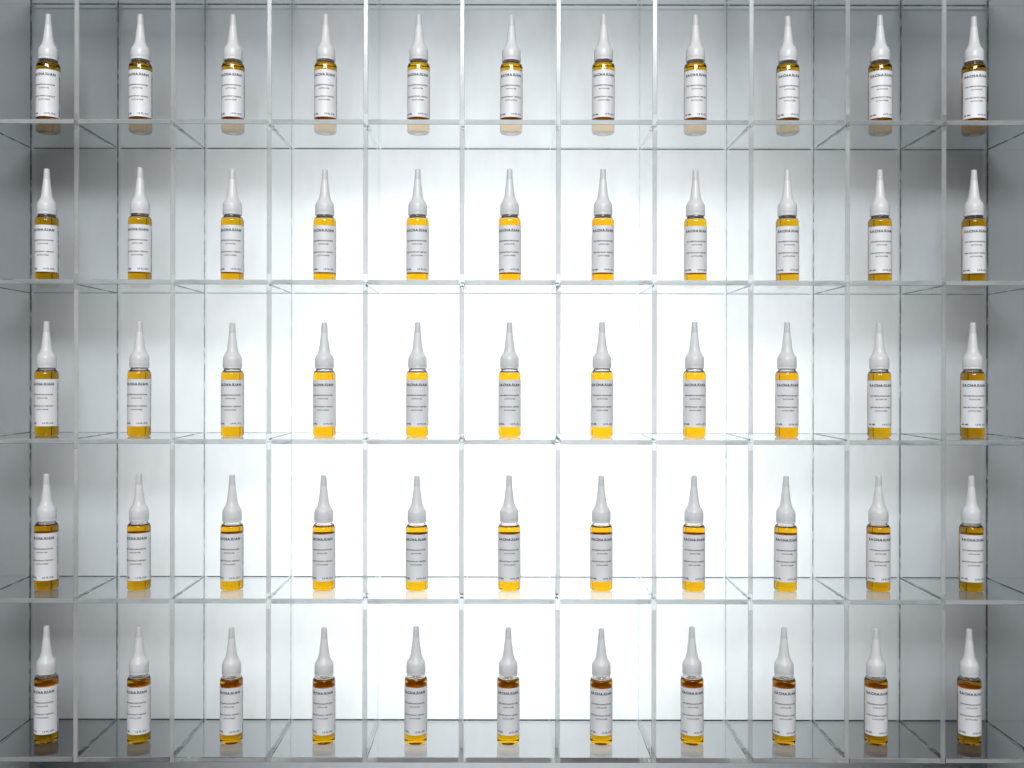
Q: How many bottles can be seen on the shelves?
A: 55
